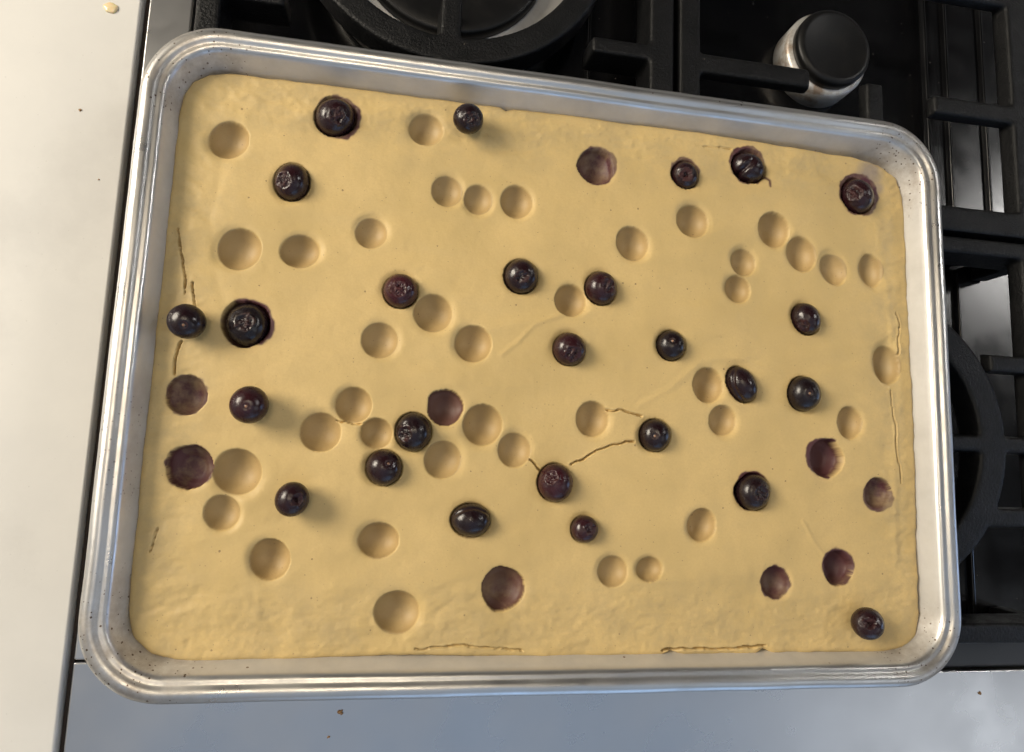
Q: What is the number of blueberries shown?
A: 26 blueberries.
